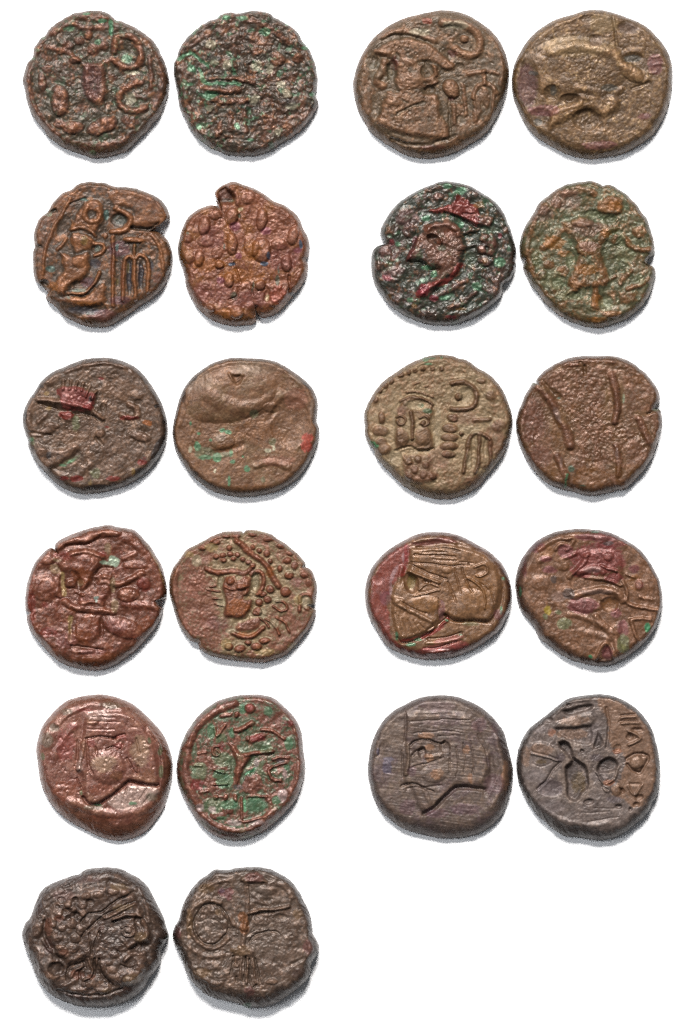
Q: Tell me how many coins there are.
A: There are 22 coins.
